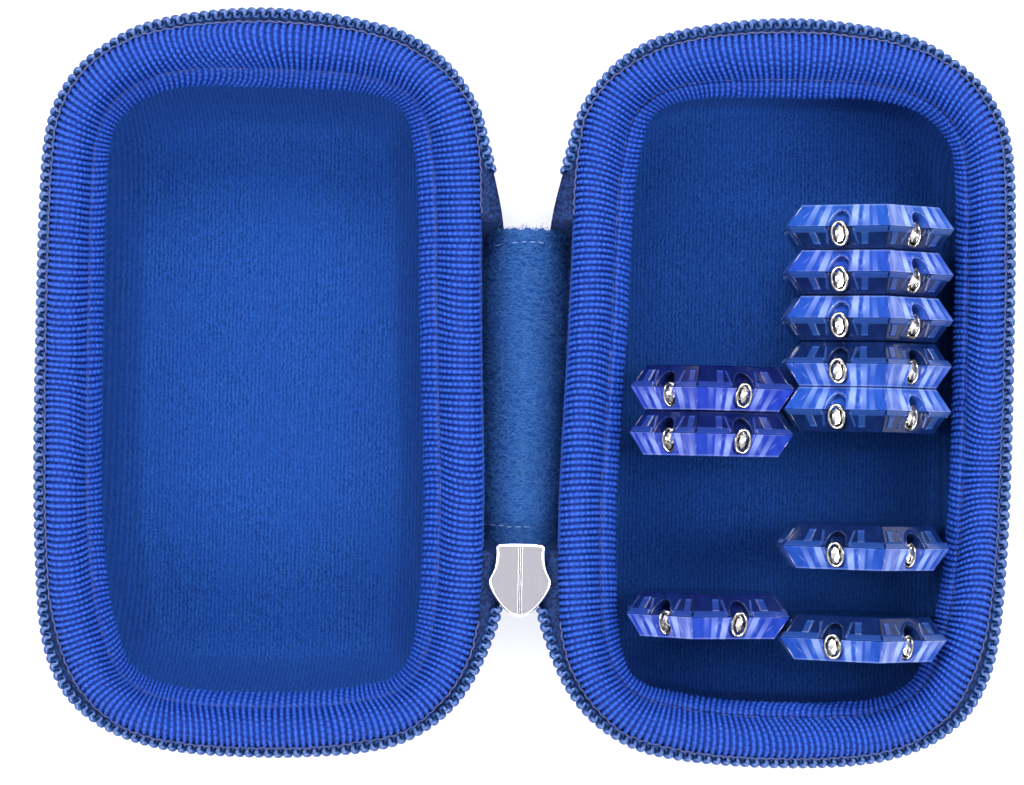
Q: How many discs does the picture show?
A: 10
